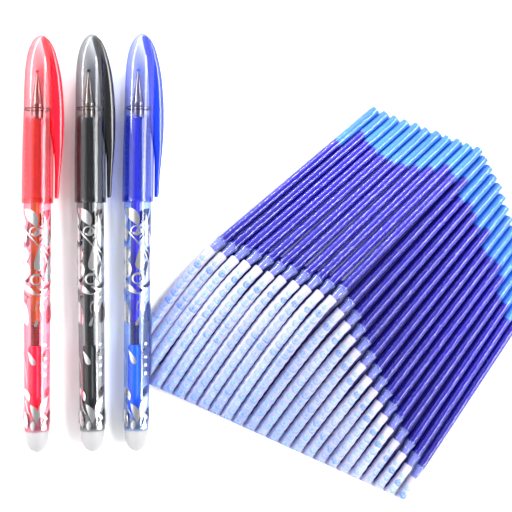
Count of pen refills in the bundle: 25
